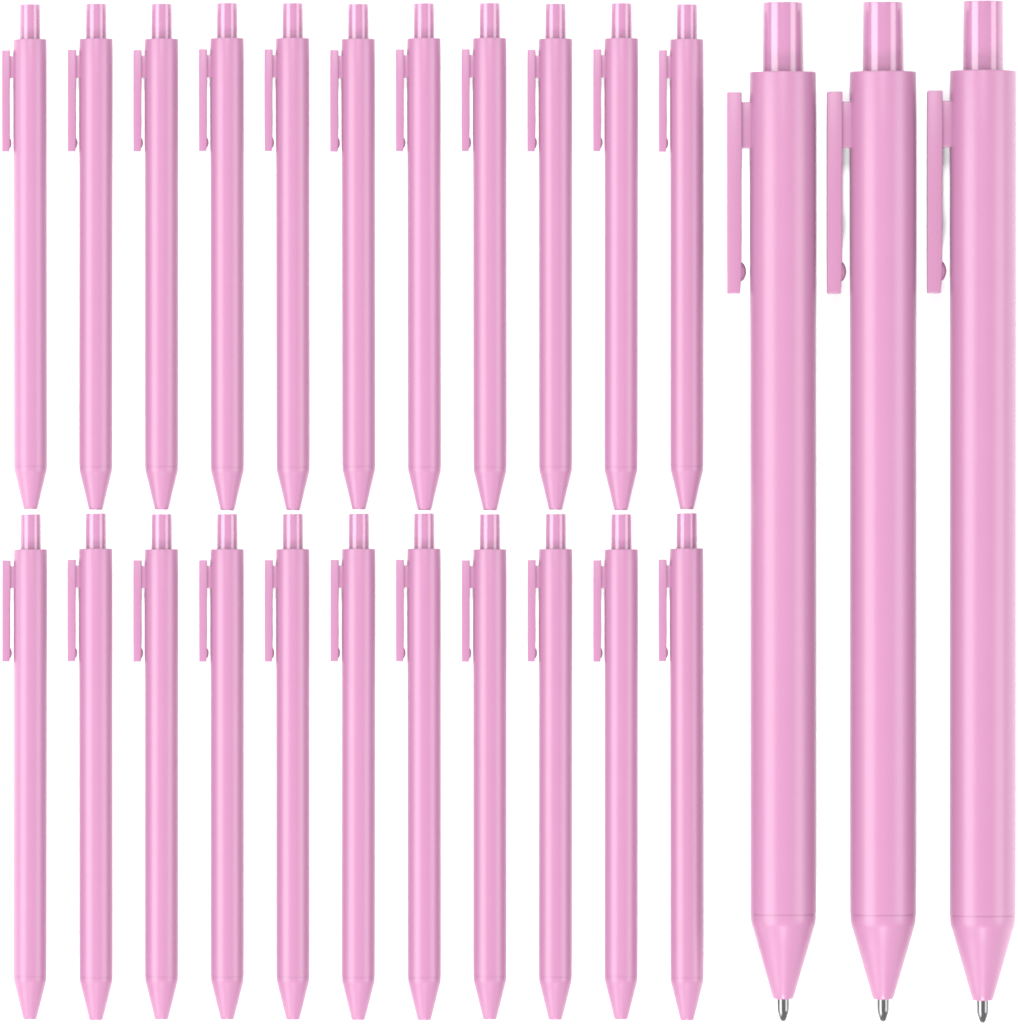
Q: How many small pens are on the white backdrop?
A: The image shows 22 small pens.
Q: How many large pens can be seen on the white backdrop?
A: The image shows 3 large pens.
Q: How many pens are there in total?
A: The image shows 25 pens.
